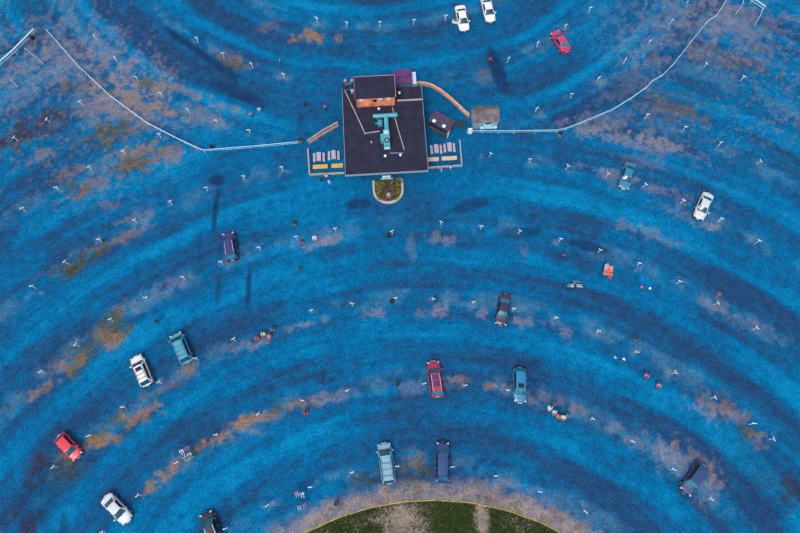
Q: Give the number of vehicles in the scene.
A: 17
